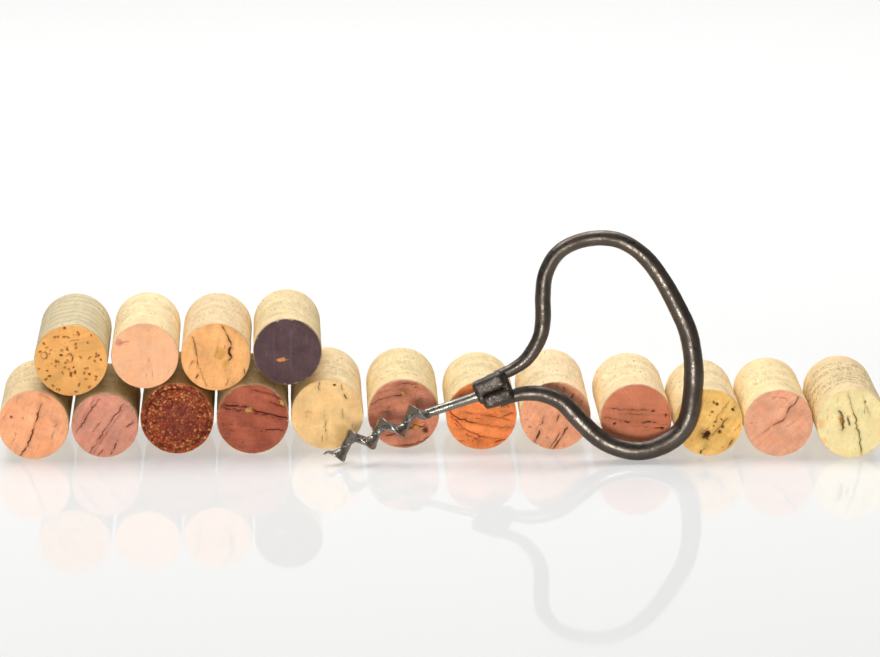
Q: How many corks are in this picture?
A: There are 16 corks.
